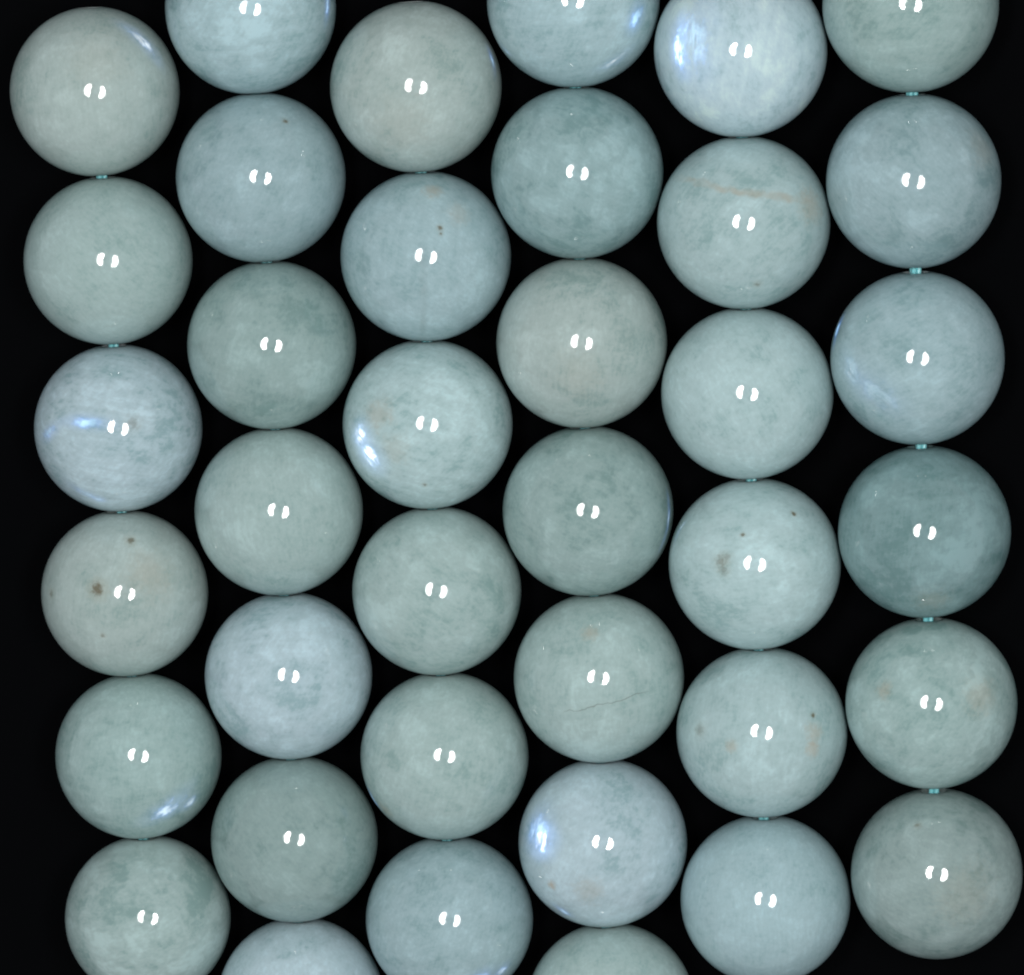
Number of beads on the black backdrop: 38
